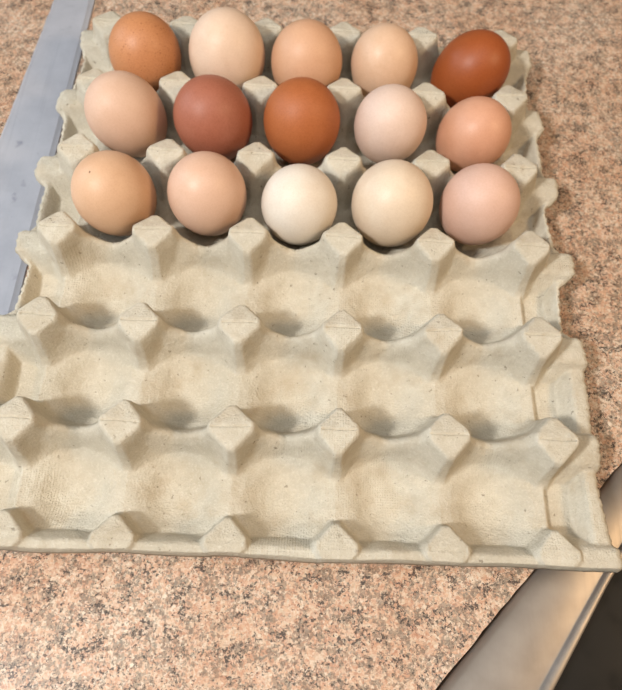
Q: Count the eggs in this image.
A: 15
